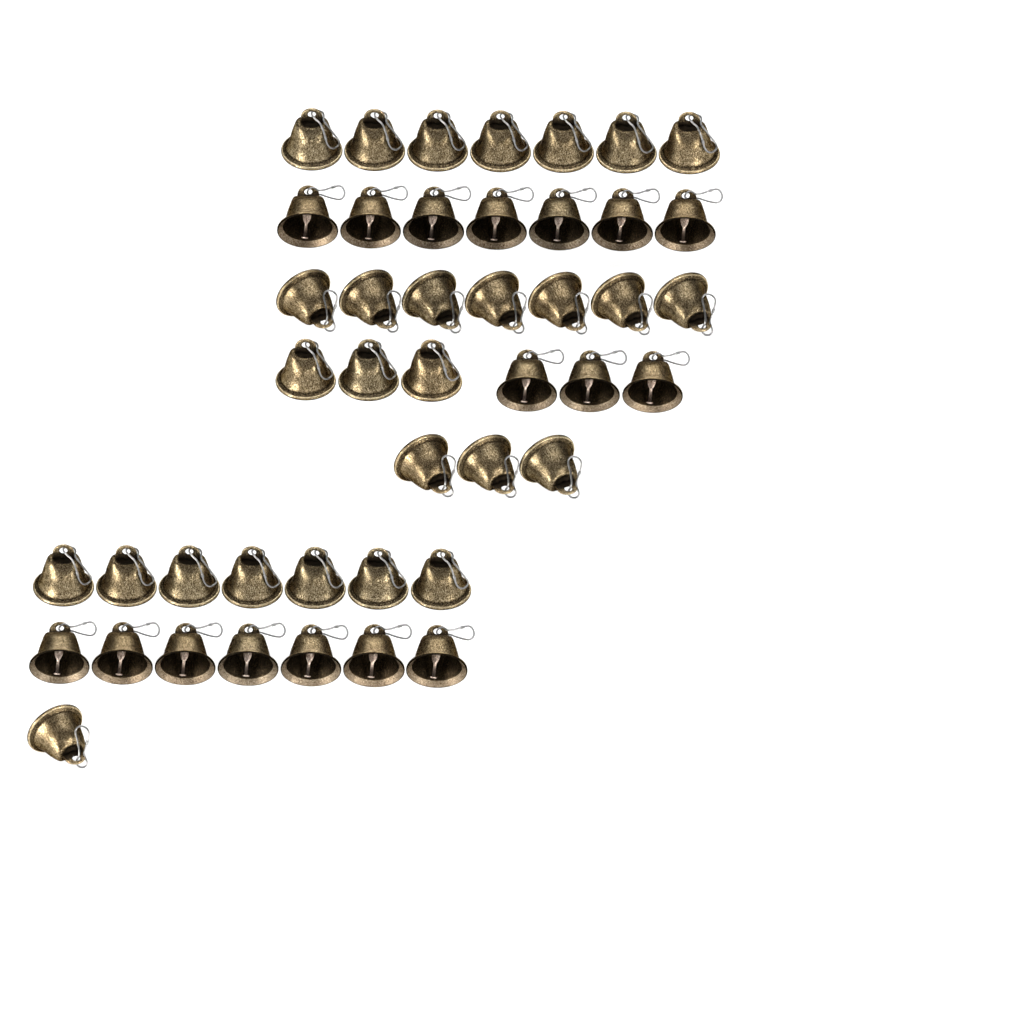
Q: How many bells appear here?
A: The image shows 45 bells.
